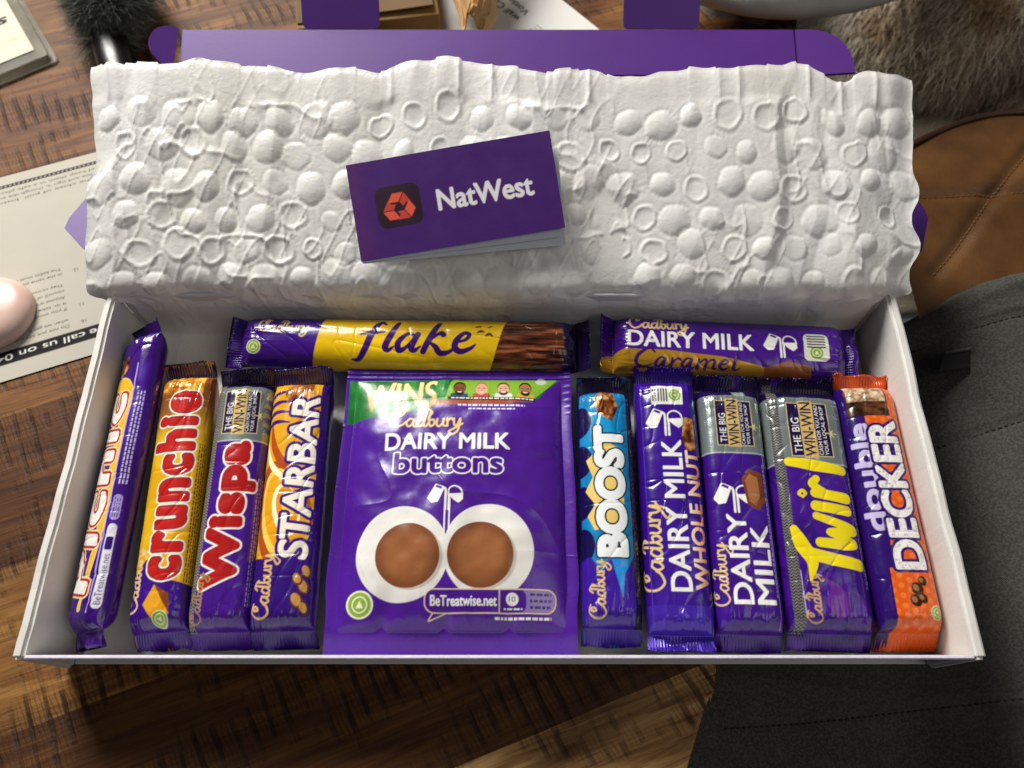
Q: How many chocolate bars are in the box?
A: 11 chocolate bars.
